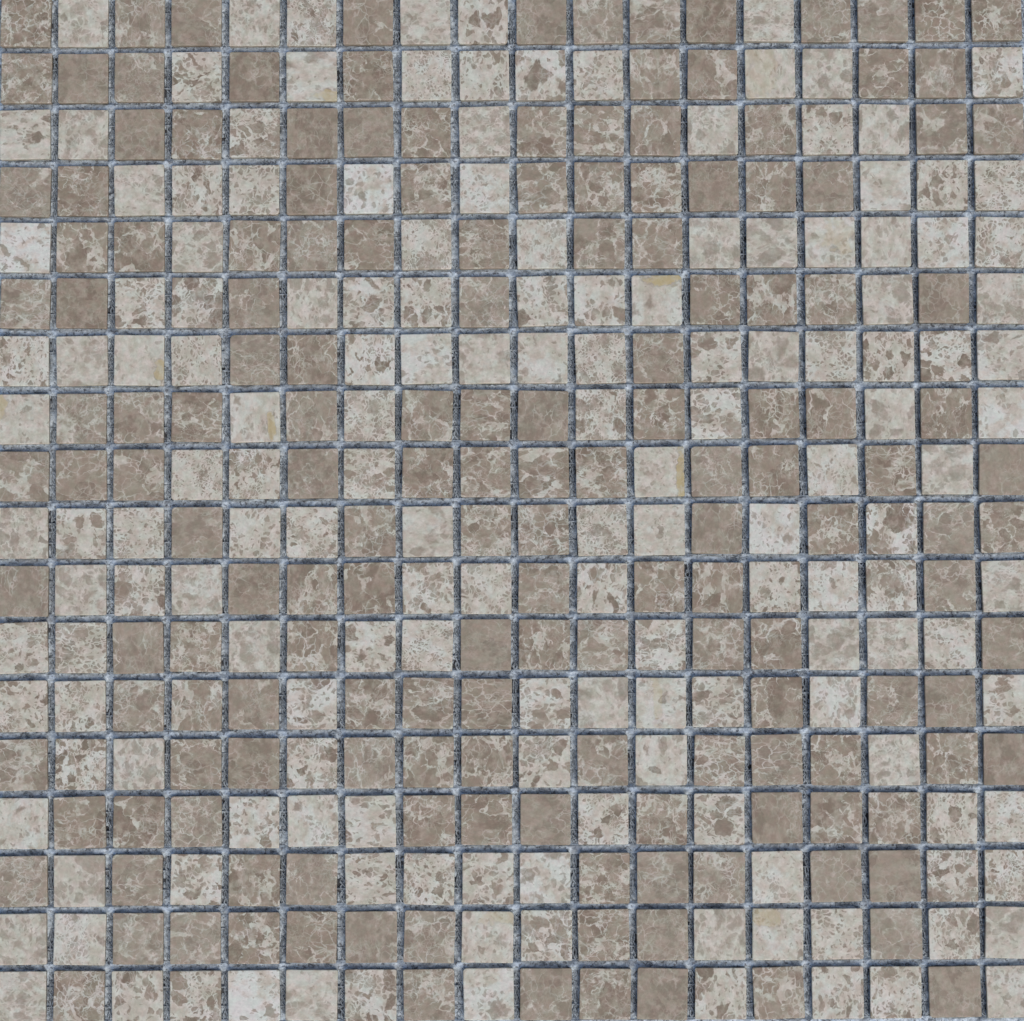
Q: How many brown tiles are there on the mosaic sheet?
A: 165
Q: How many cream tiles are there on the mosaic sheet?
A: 159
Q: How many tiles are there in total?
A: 324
